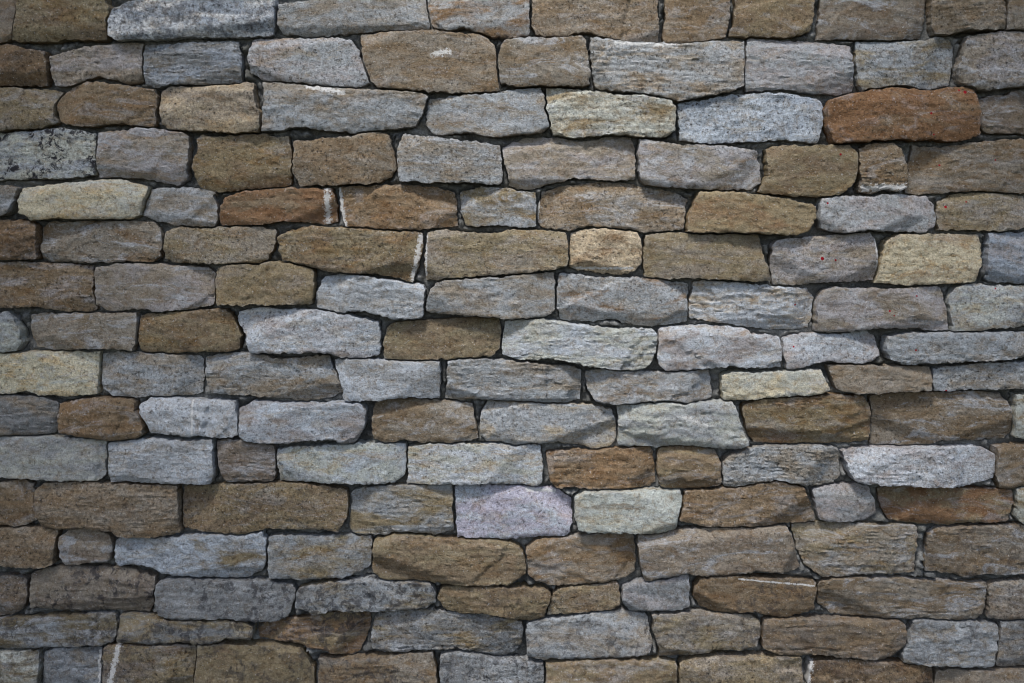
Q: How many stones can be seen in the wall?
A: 155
